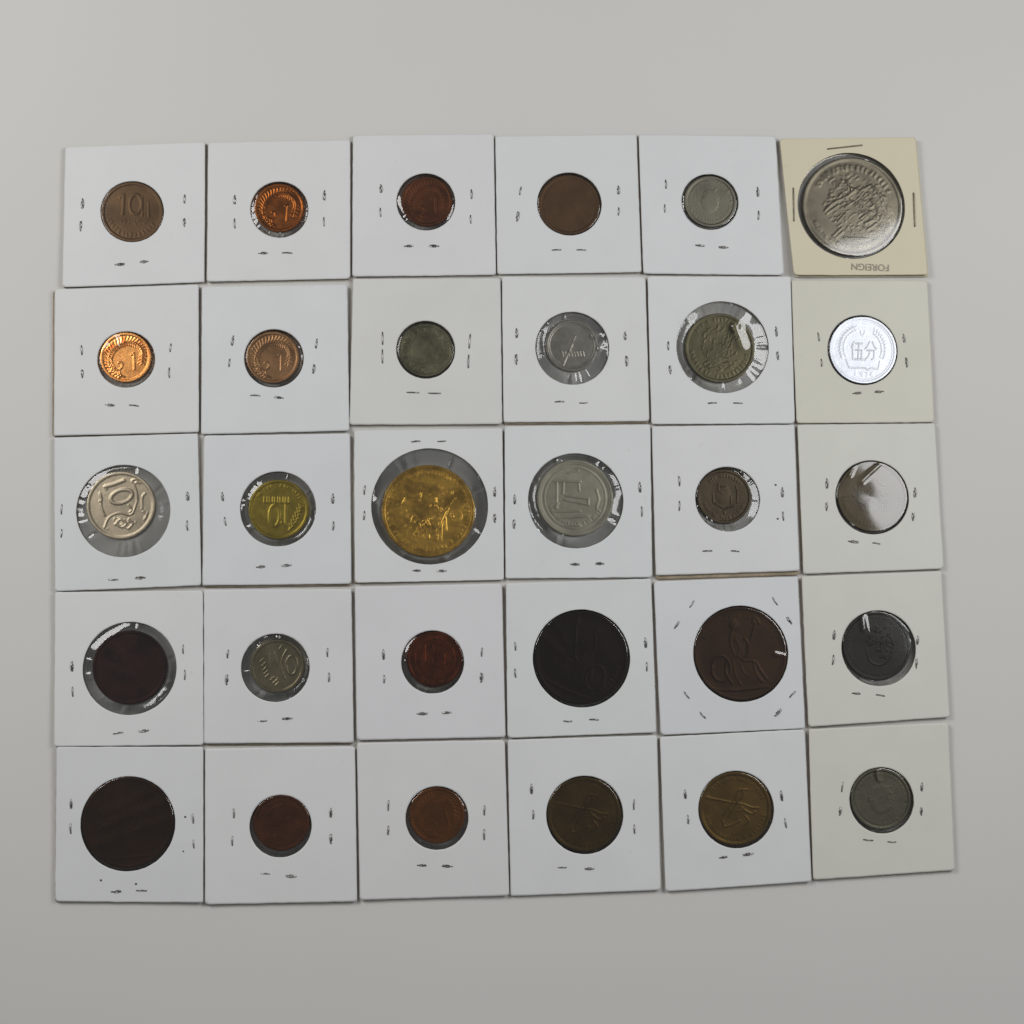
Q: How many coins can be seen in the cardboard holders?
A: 30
